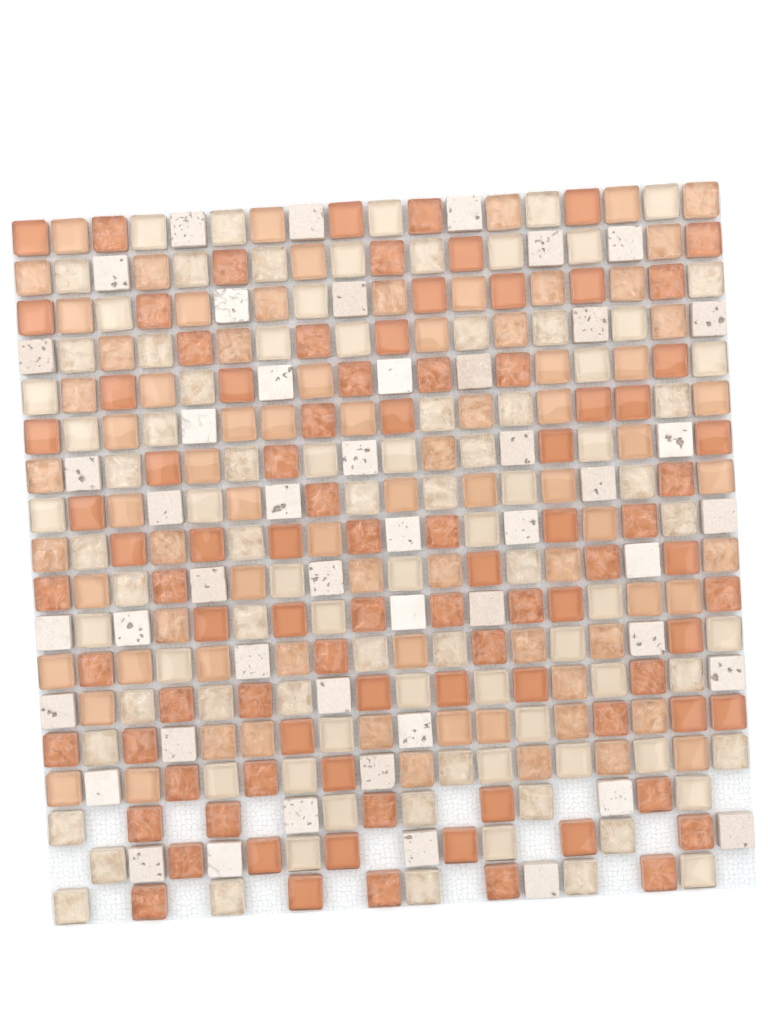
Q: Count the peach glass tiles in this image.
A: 78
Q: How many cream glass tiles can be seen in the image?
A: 91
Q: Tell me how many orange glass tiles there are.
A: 90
